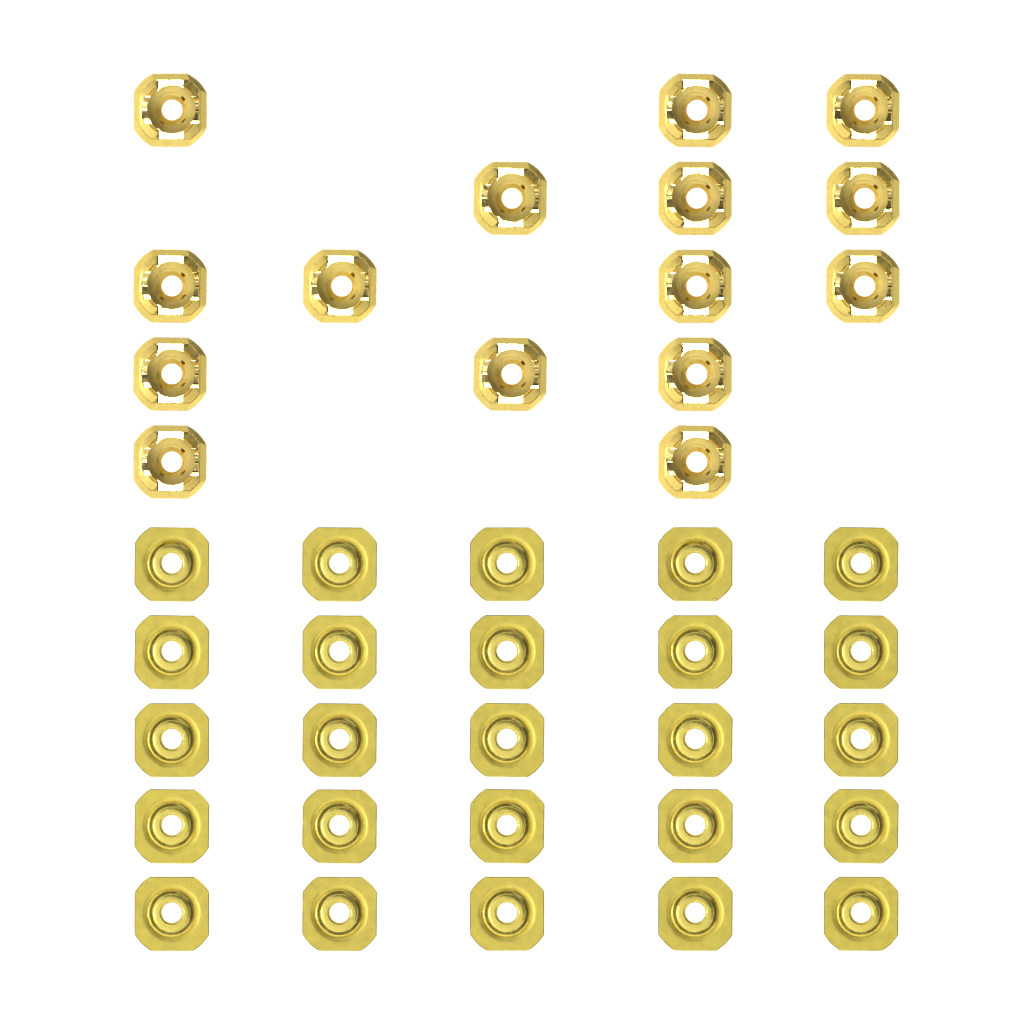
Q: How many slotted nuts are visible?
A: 15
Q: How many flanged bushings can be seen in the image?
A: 25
